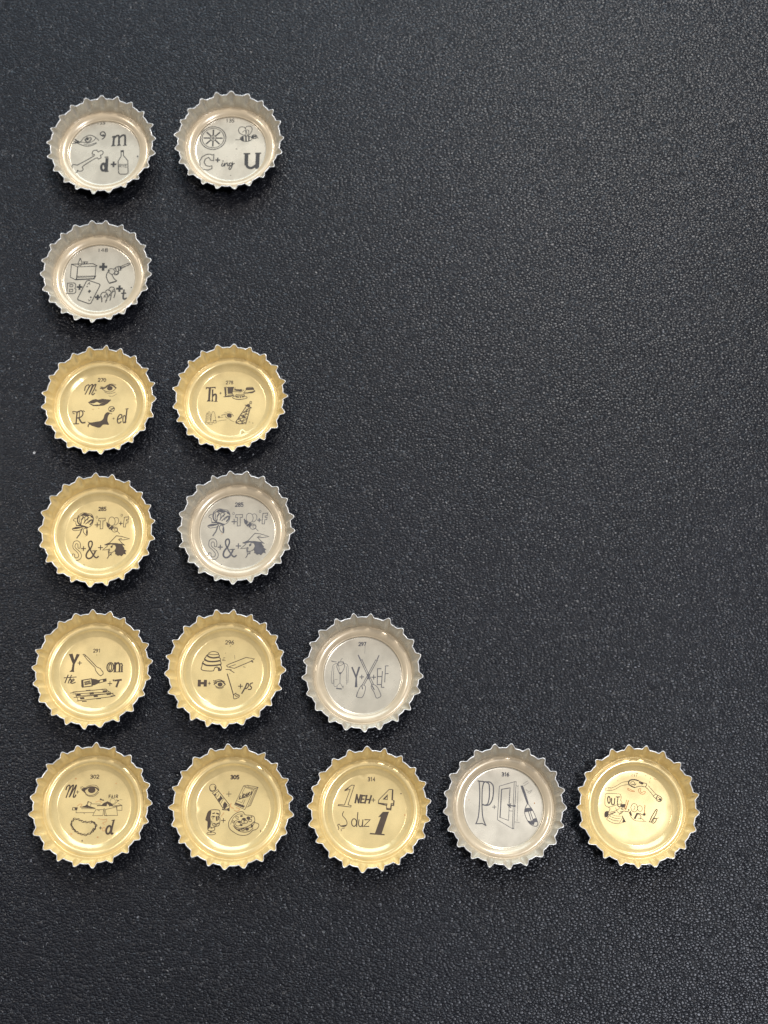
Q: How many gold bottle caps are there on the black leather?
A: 9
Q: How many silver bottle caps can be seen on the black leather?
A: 6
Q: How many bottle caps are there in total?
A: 15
